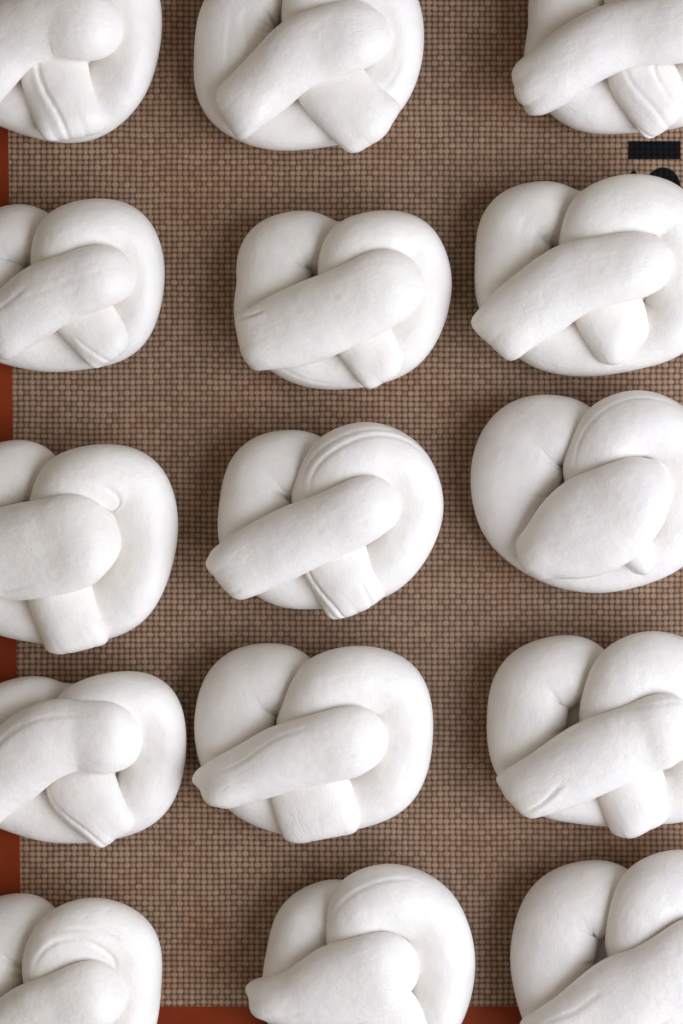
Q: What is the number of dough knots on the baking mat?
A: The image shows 15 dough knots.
